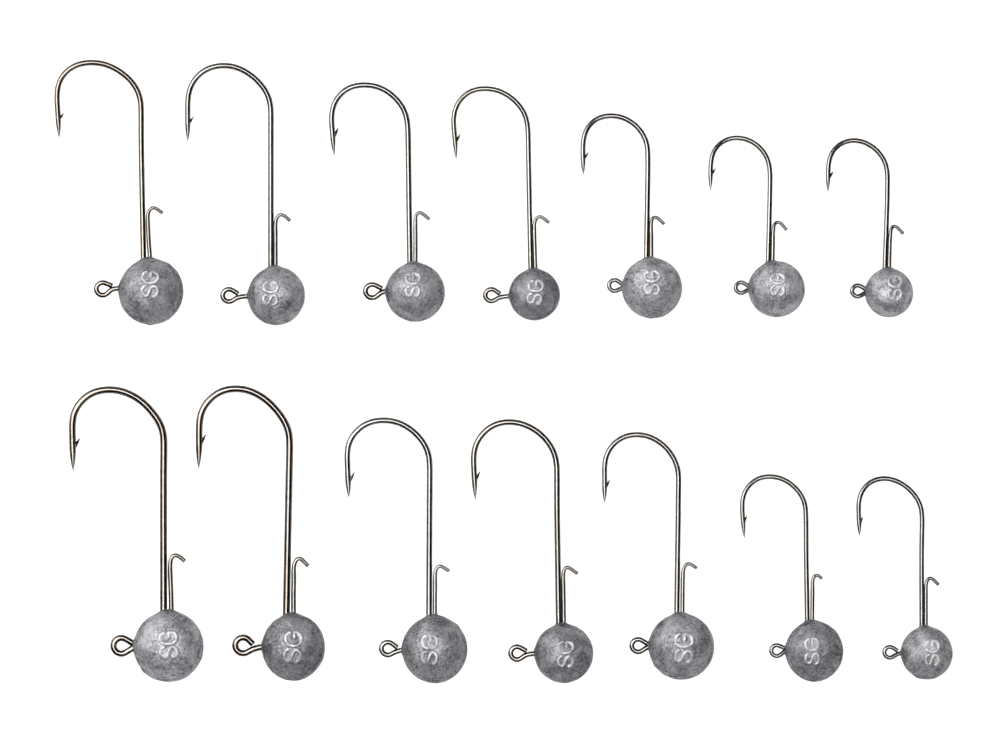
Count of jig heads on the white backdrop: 14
